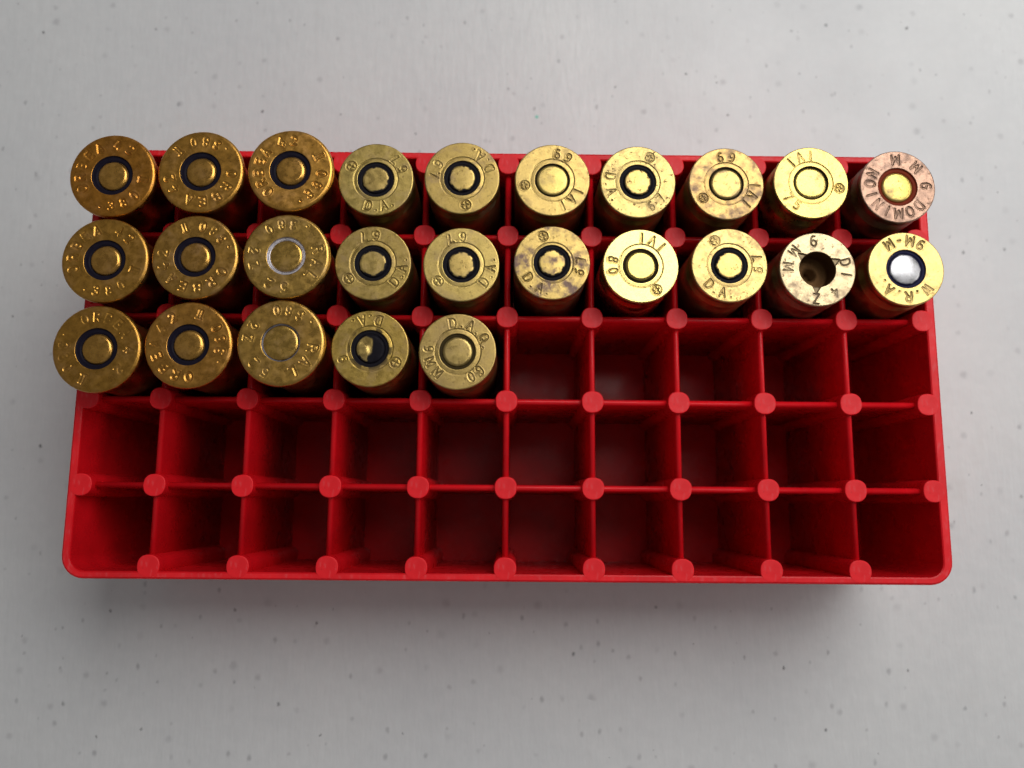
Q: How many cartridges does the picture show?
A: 25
